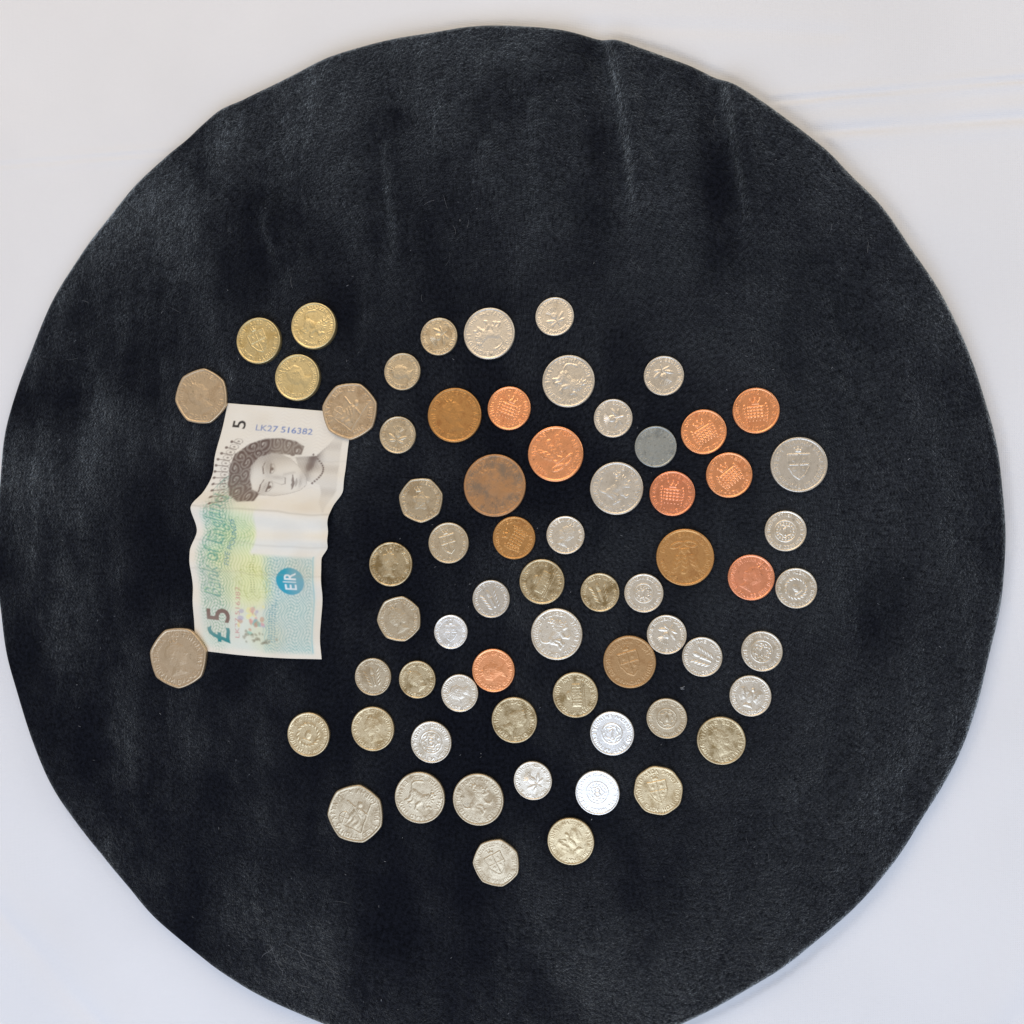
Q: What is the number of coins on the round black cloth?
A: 66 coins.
